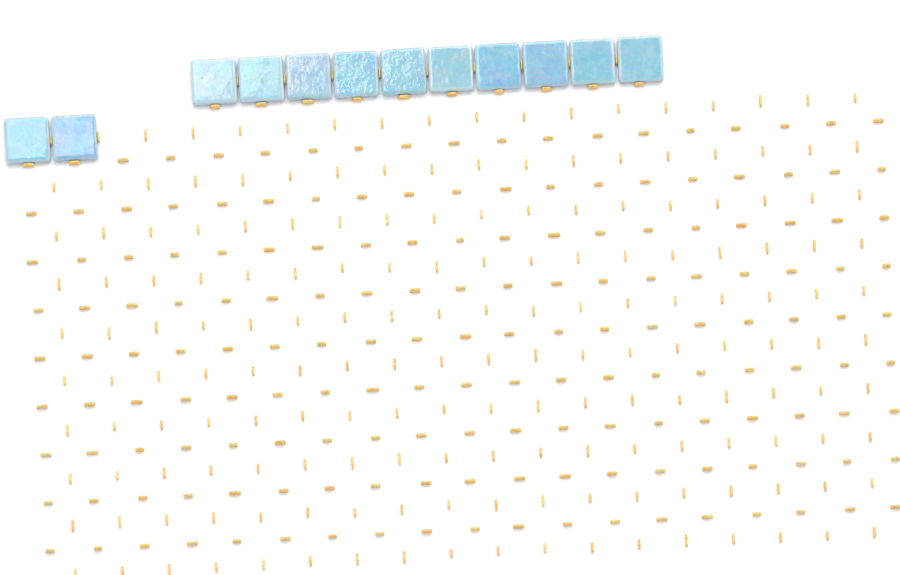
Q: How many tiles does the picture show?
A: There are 12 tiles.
